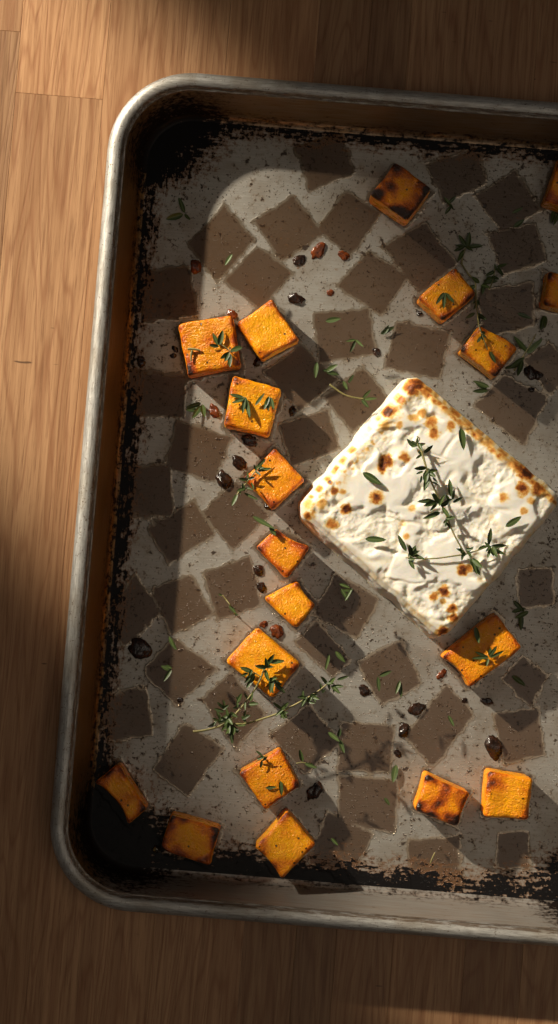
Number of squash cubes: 19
